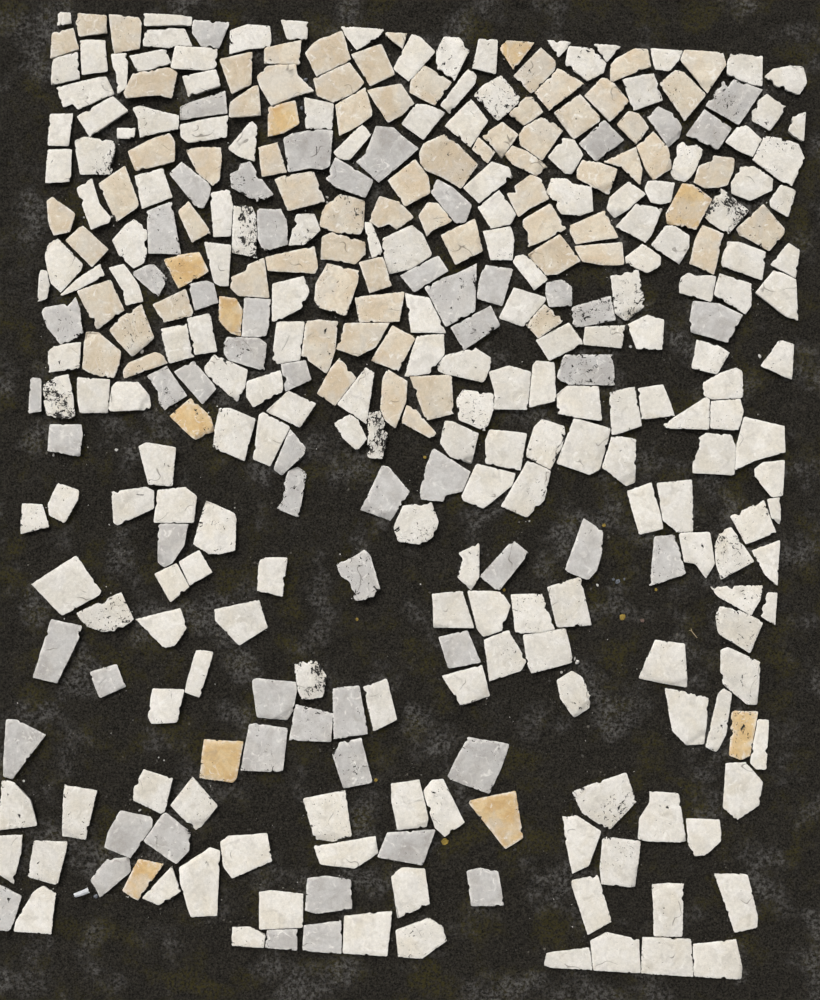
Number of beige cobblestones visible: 72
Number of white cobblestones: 193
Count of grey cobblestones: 60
